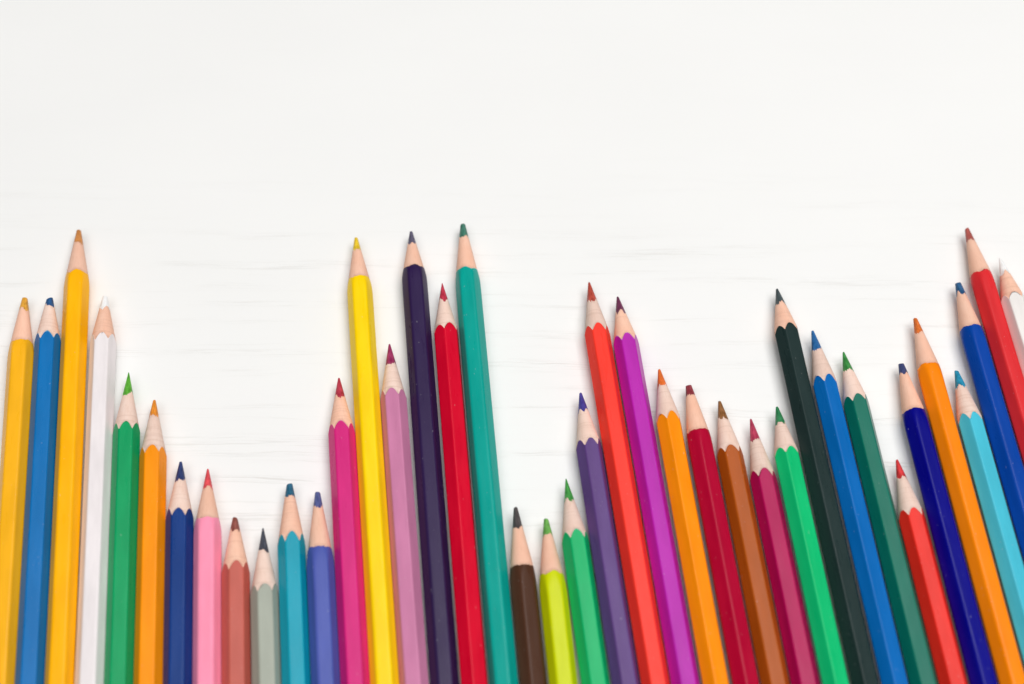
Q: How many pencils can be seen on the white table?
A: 39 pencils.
